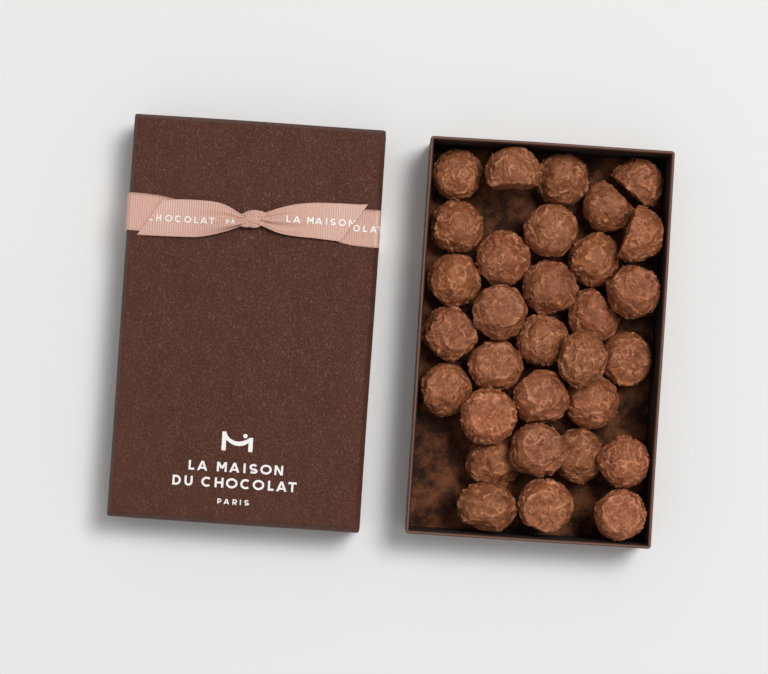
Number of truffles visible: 31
